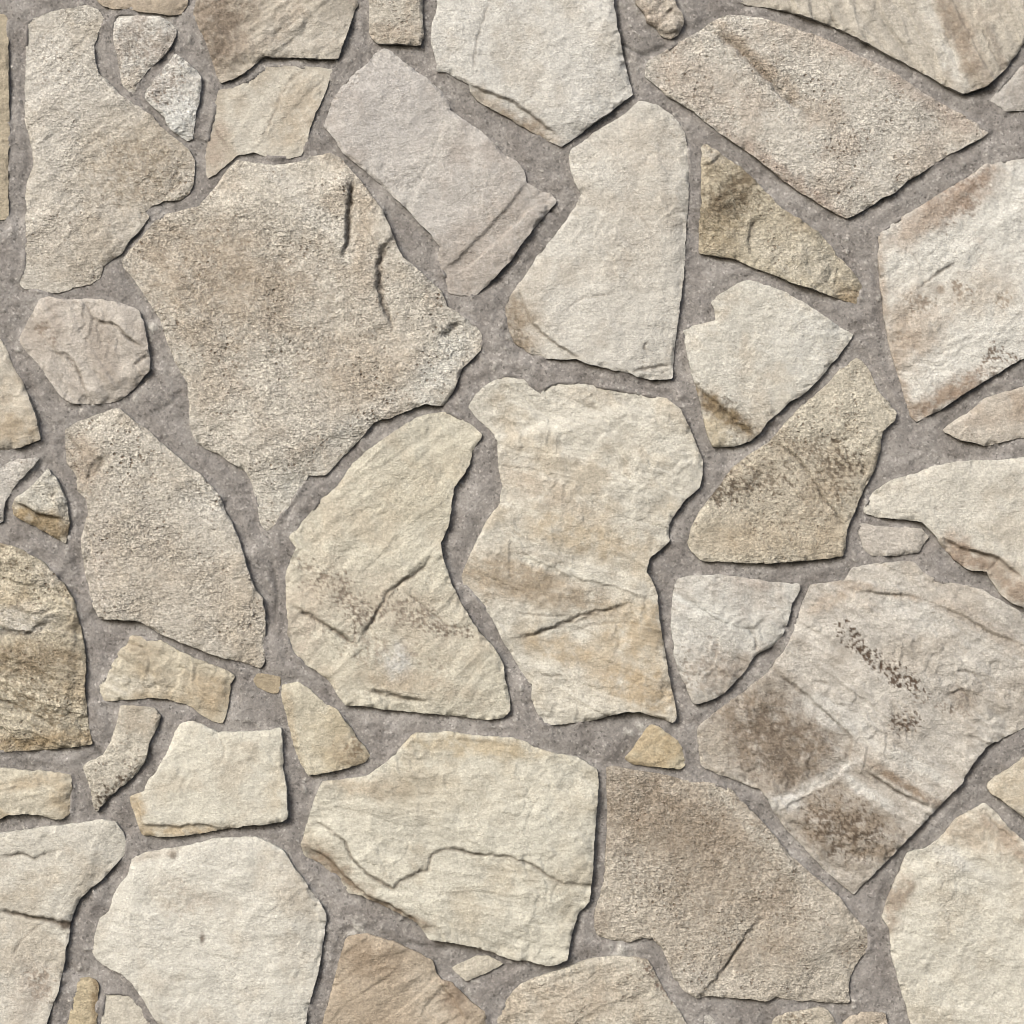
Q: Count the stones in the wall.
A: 54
